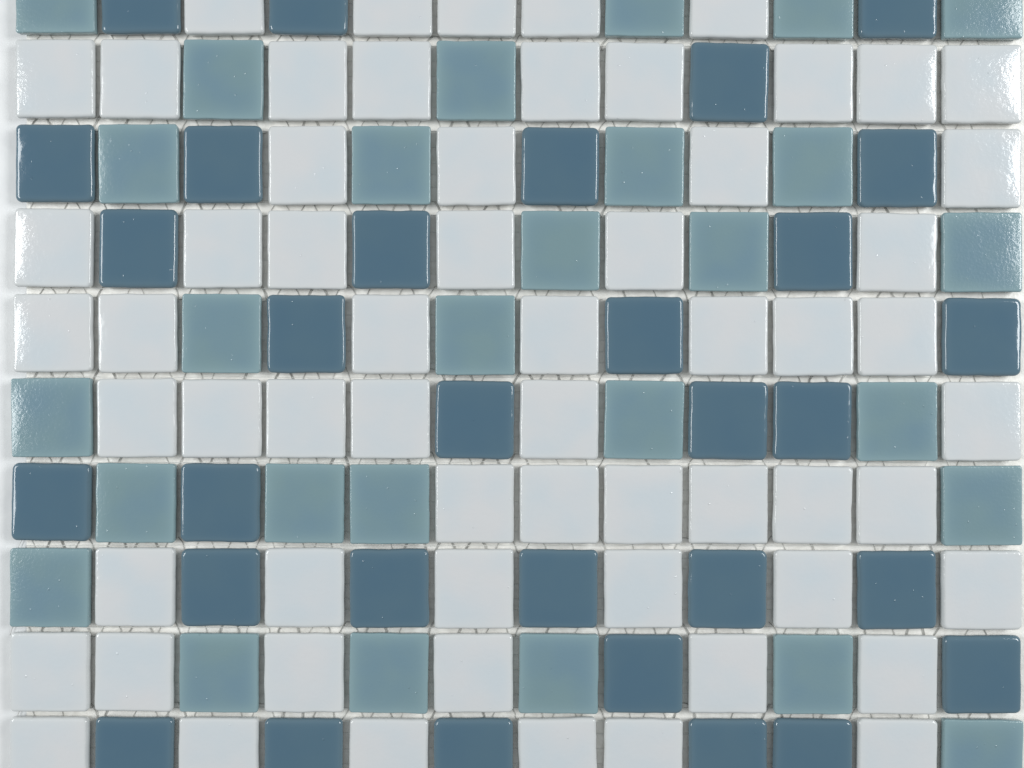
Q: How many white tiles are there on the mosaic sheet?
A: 61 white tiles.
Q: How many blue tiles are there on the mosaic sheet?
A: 31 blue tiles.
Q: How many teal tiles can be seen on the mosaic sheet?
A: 28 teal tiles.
